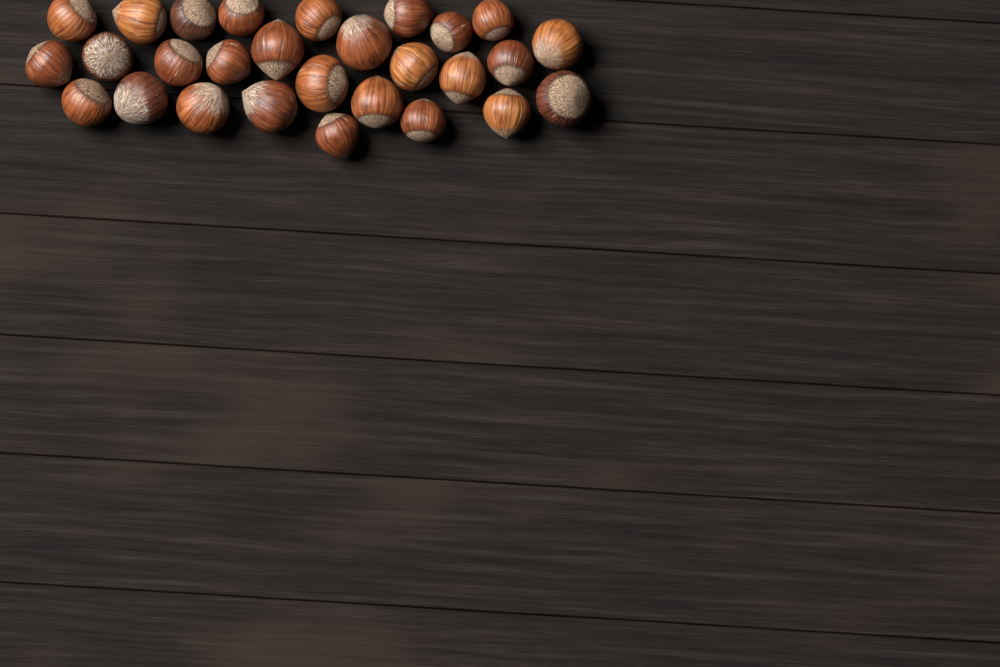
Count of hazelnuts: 28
